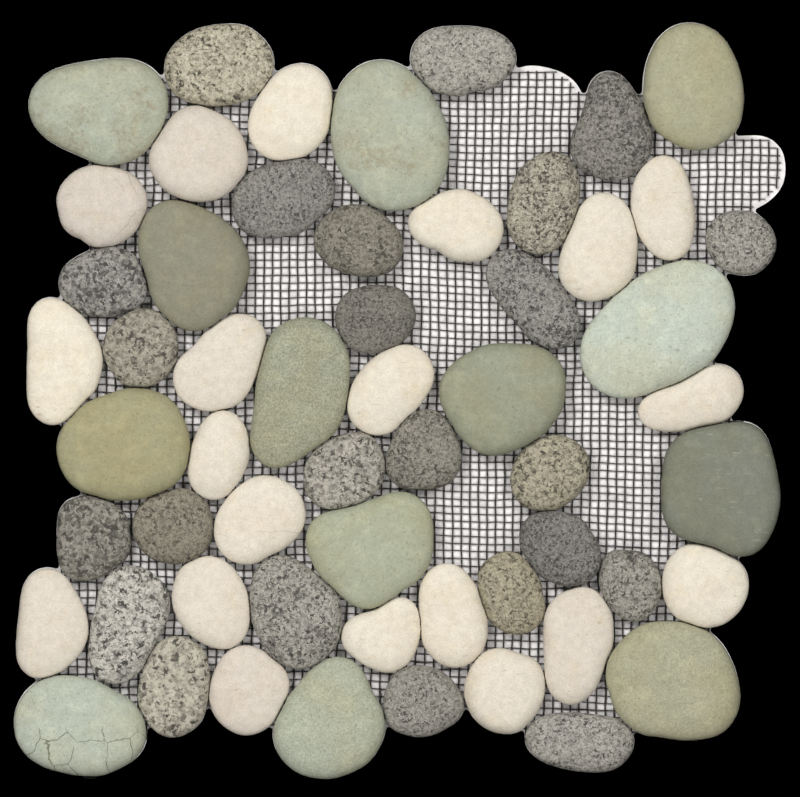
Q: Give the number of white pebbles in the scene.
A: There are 20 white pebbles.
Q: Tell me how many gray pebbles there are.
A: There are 24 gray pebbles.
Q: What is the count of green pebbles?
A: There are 13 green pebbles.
